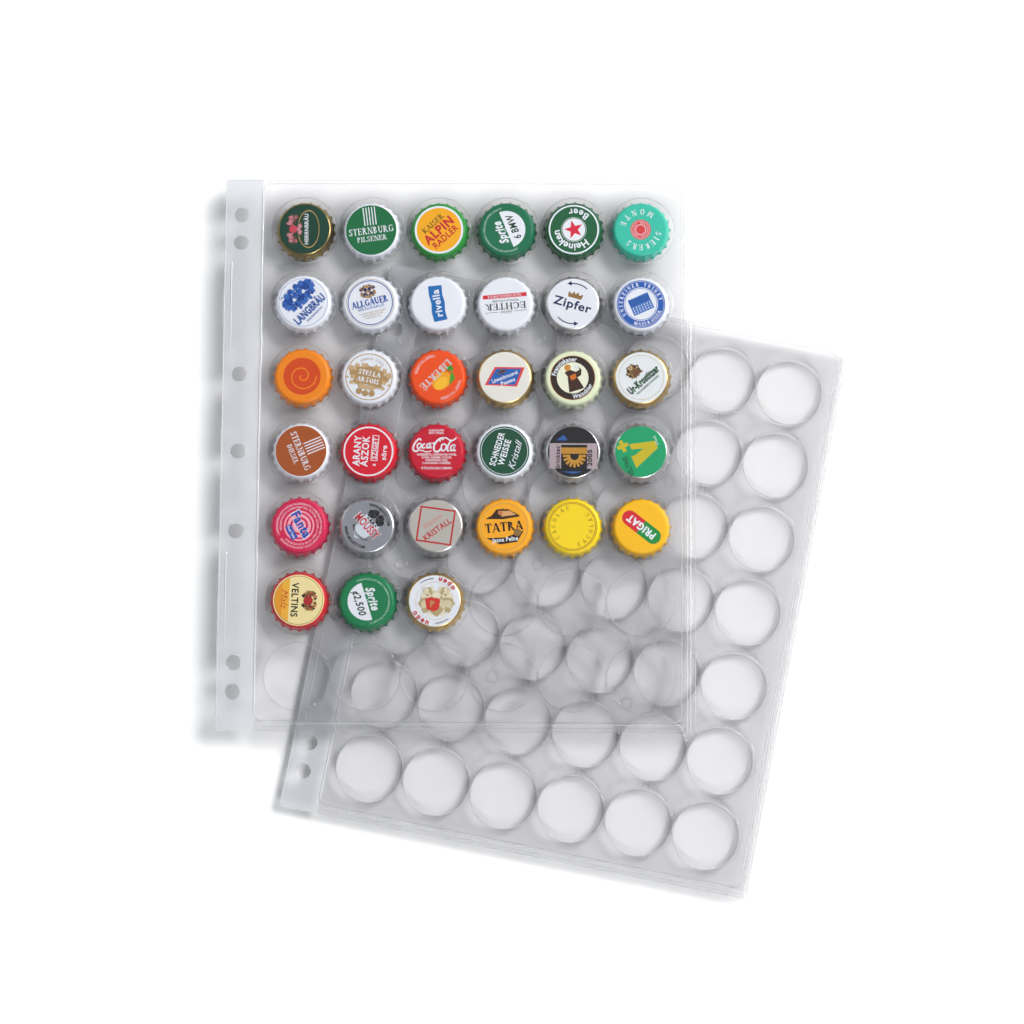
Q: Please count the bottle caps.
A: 33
